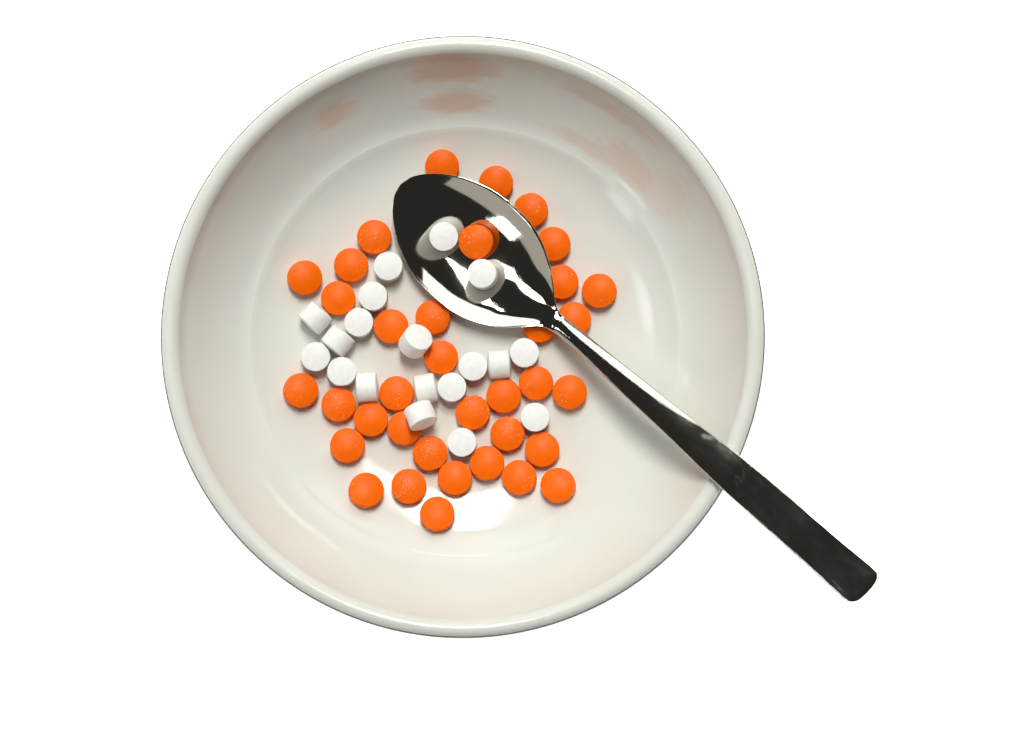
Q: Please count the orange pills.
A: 36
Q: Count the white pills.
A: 19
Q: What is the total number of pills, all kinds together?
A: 55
